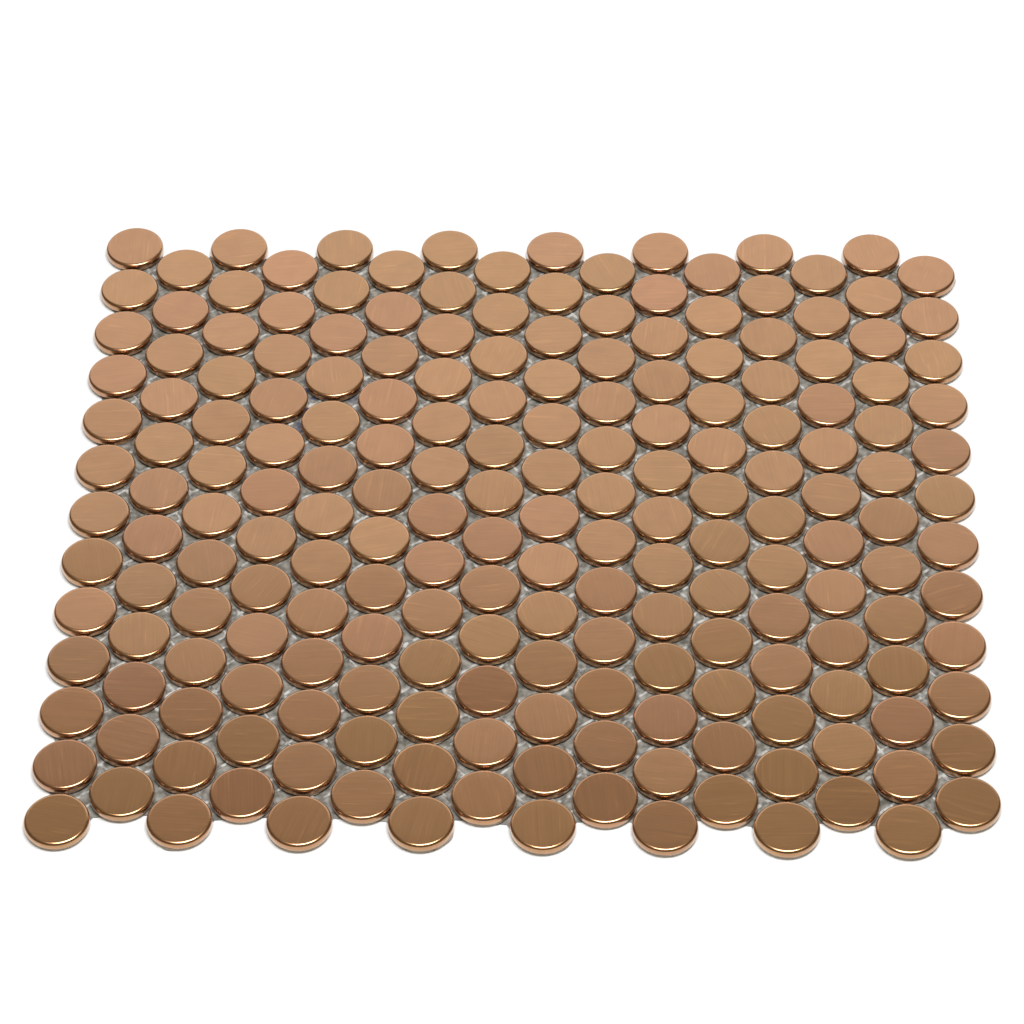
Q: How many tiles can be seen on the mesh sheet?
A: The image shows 200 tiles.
